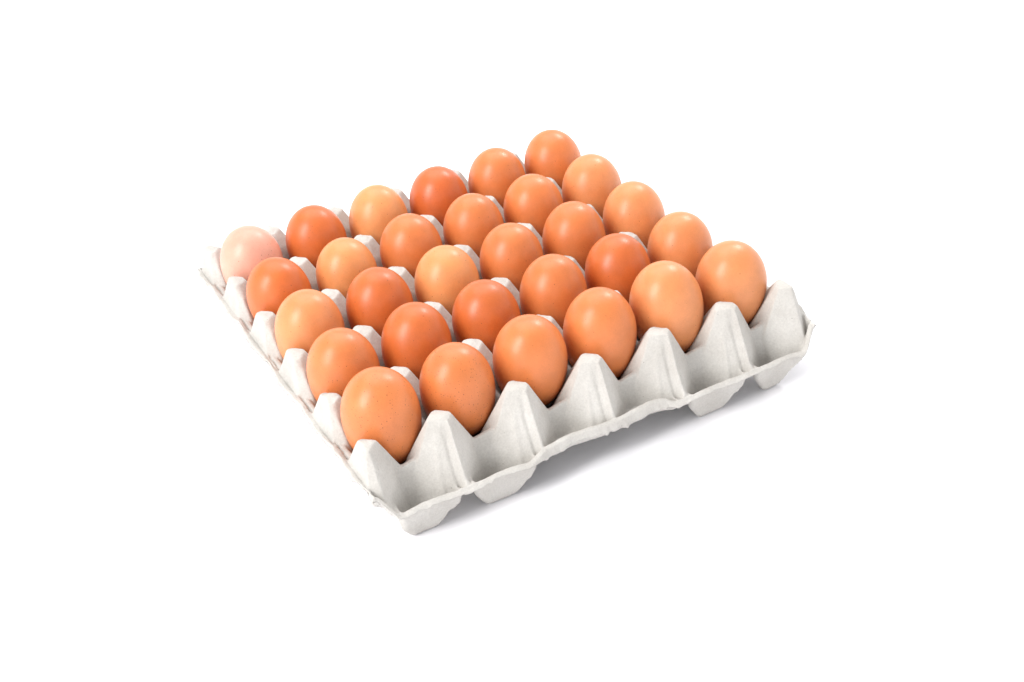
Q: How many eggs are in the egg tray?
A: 30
